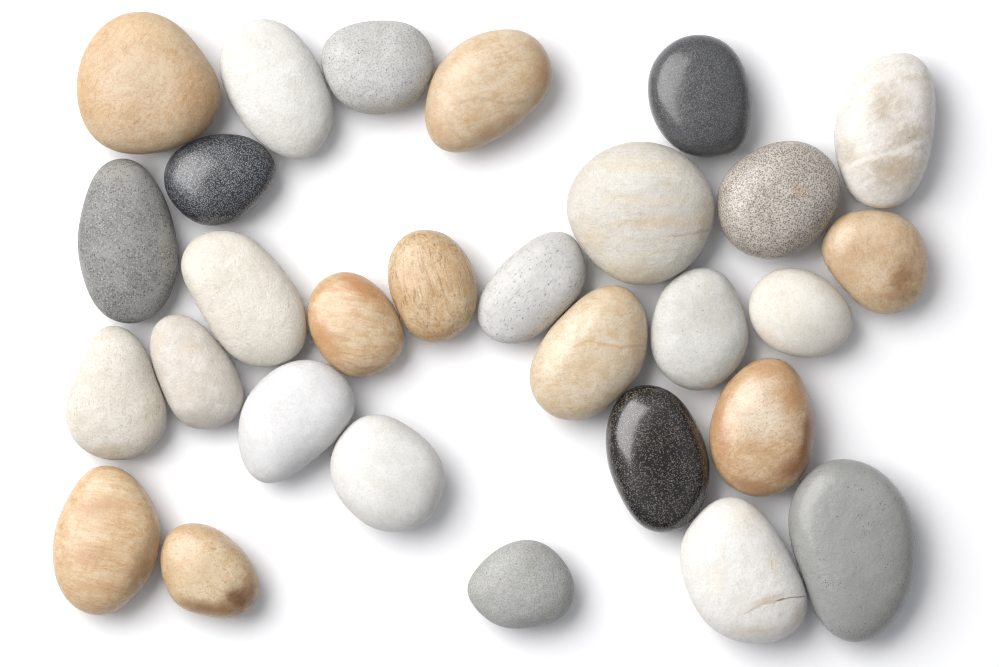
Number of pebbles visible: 29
